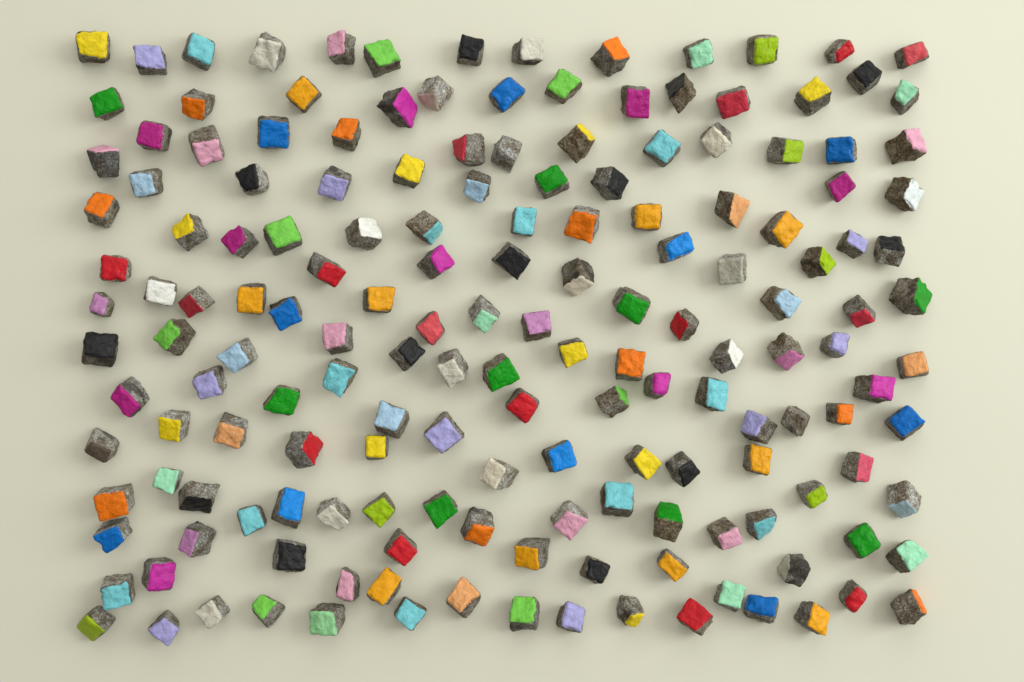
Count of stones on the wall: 168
